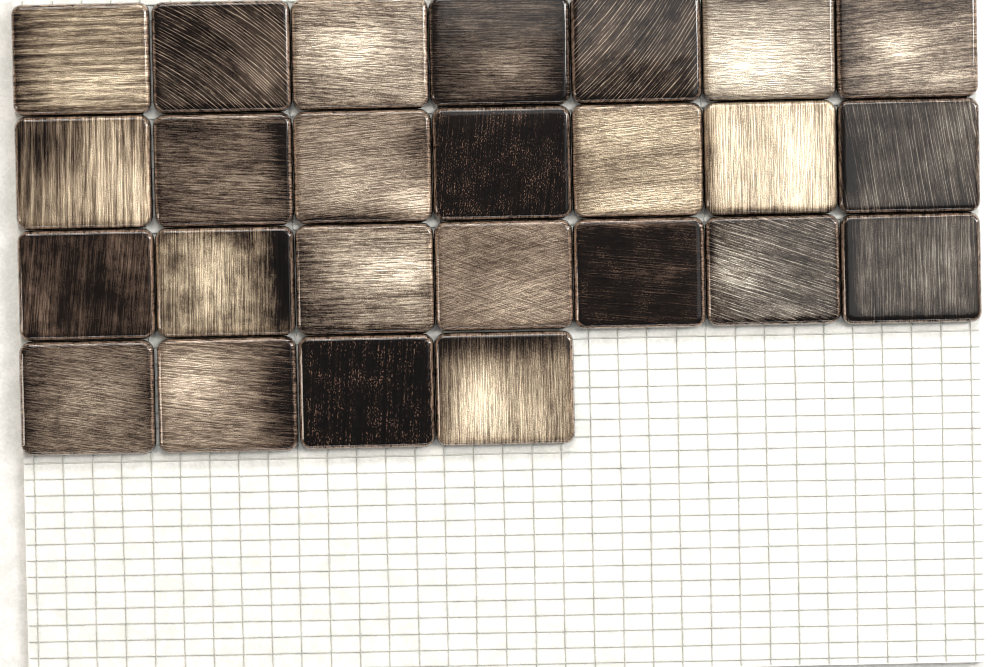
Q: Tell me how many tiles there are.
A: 25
